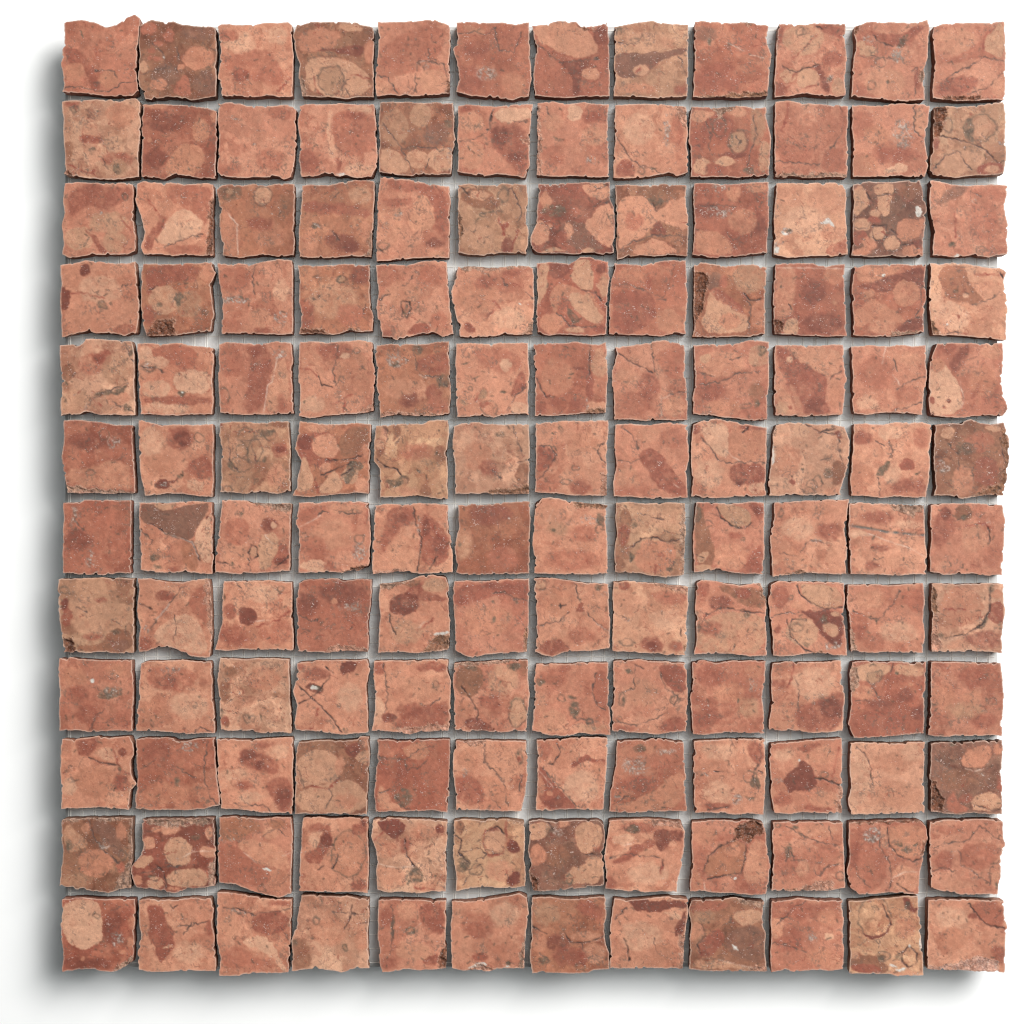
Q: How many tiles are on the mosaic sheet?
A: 144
